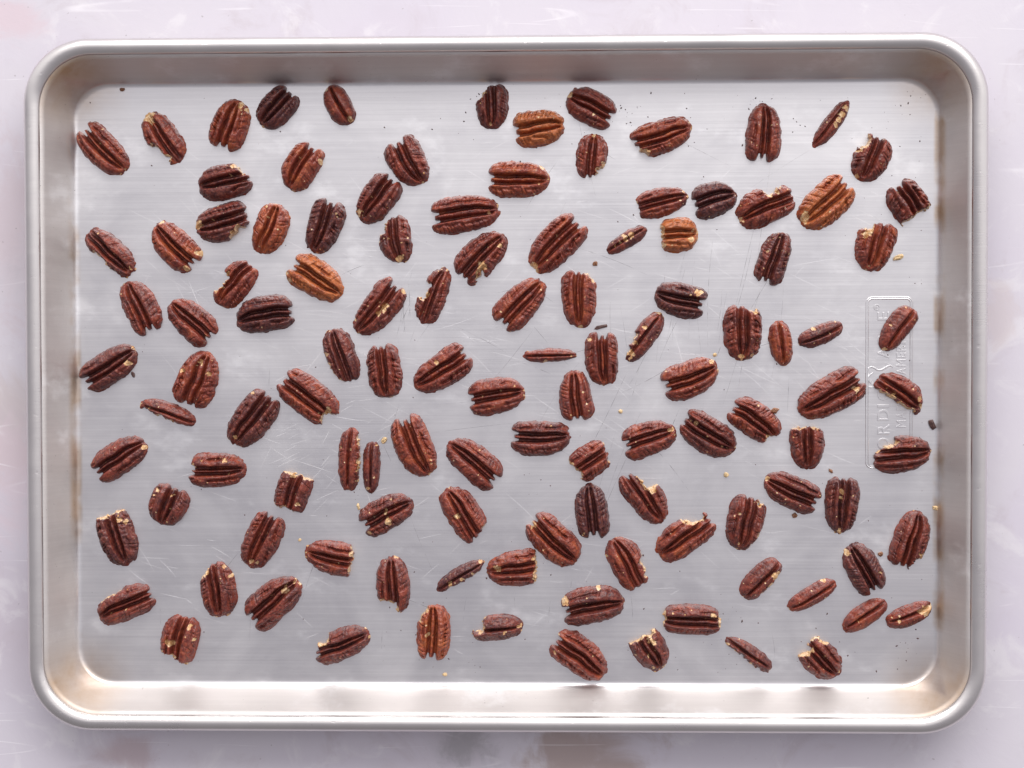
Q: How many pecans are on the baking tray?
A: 116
